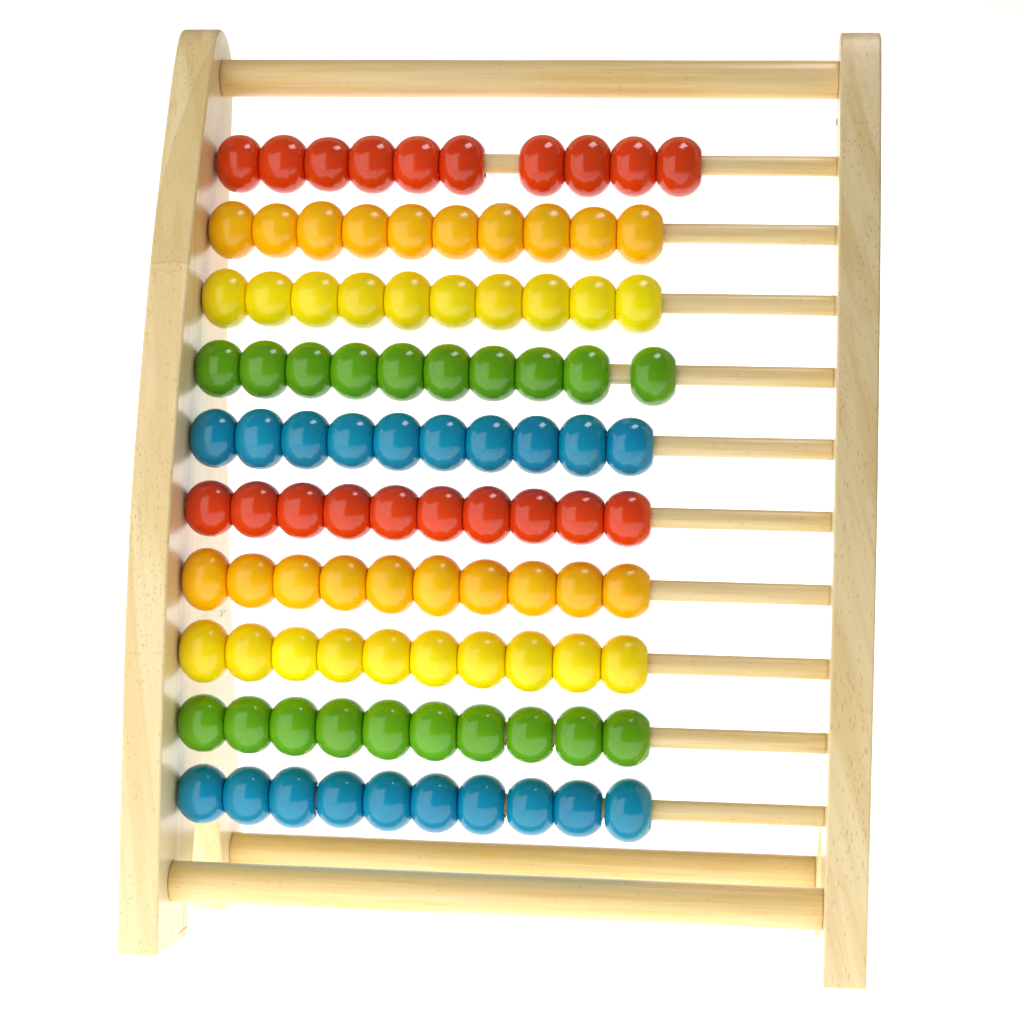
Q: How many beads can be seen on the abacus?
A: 100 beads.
